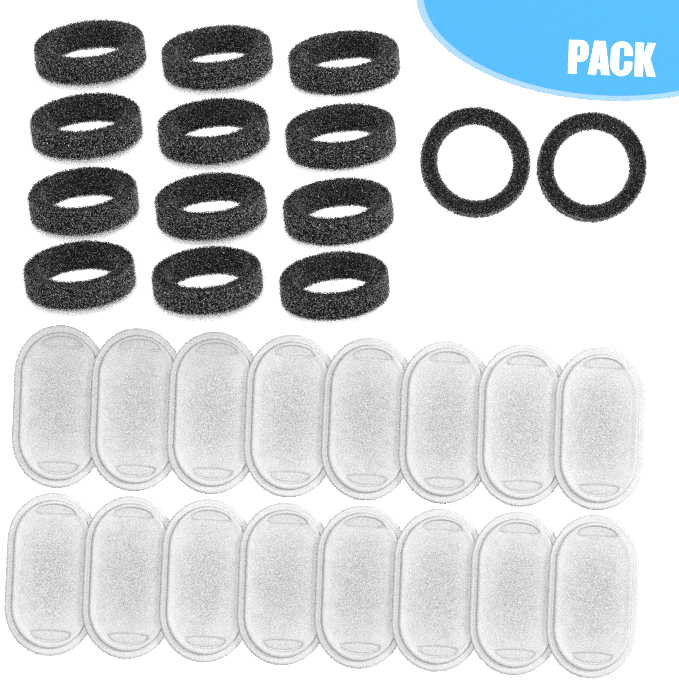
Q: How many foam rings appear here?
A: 14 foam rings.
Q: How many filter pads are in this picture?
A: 16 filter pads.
